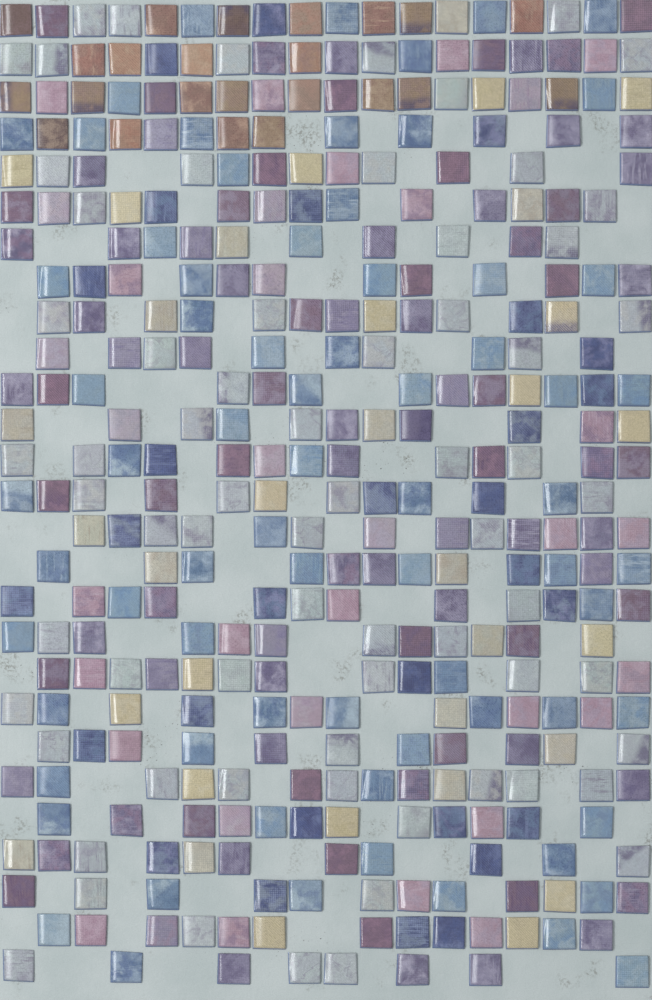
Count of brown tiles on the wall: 23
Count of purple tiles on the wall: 119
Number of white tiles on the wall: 101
